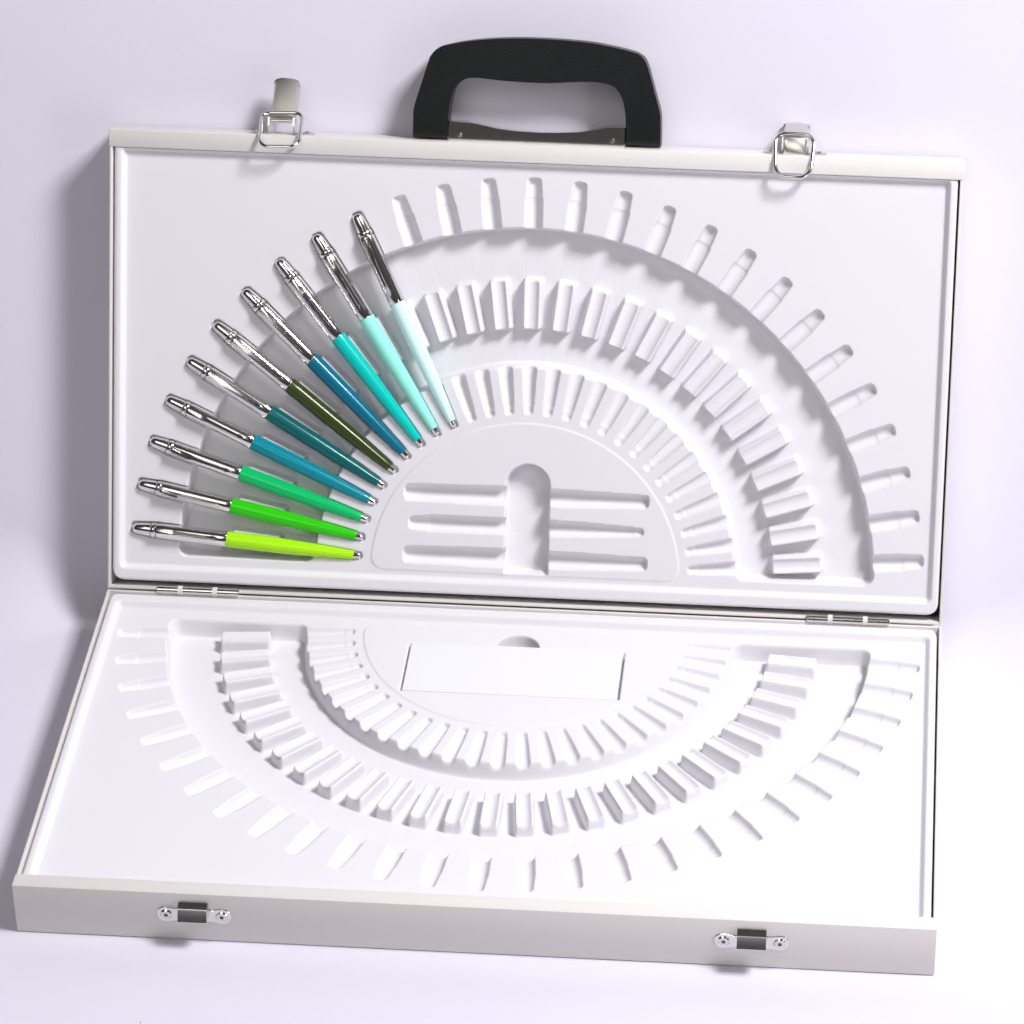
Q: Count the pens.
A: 10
